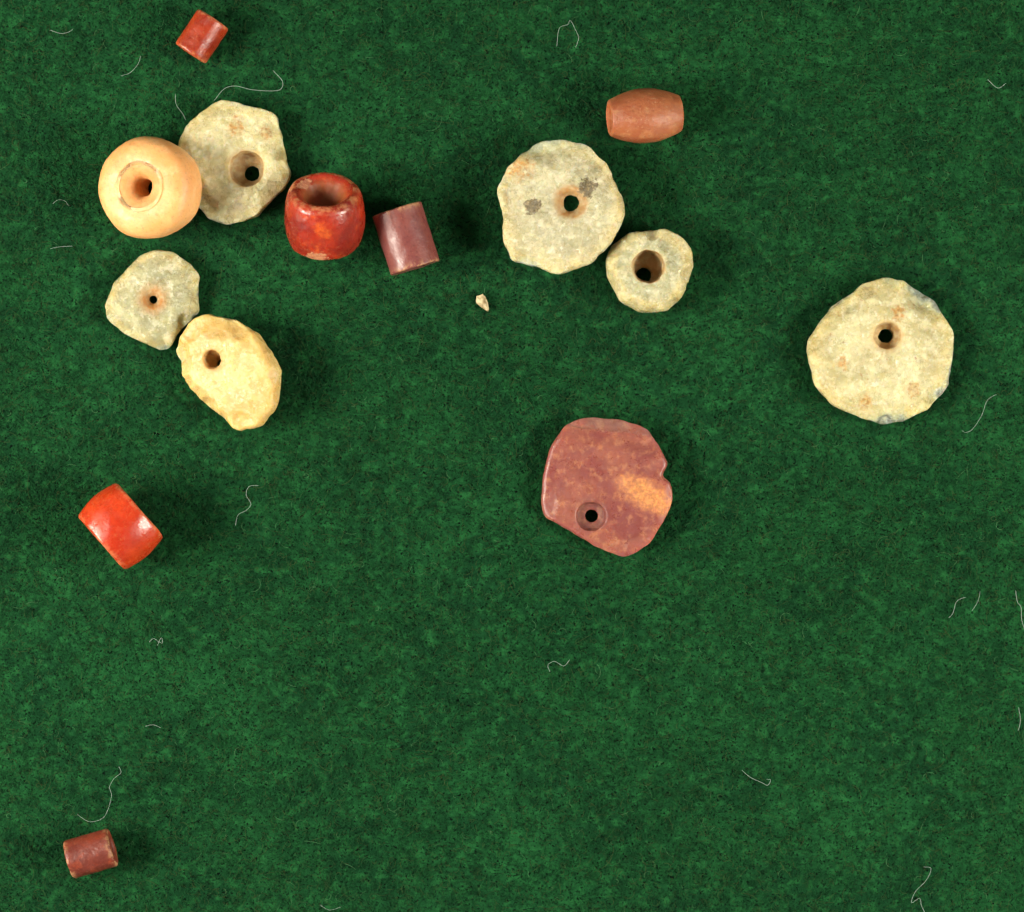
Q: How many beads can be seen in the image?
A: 14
